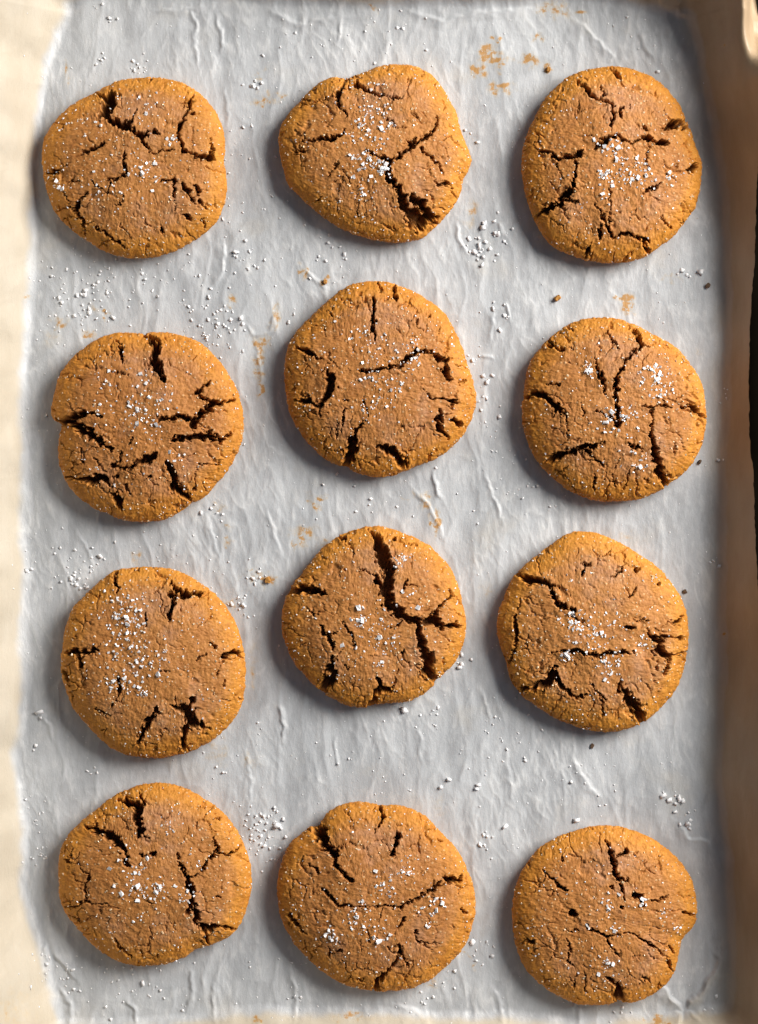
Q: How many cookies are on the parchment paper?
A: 12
